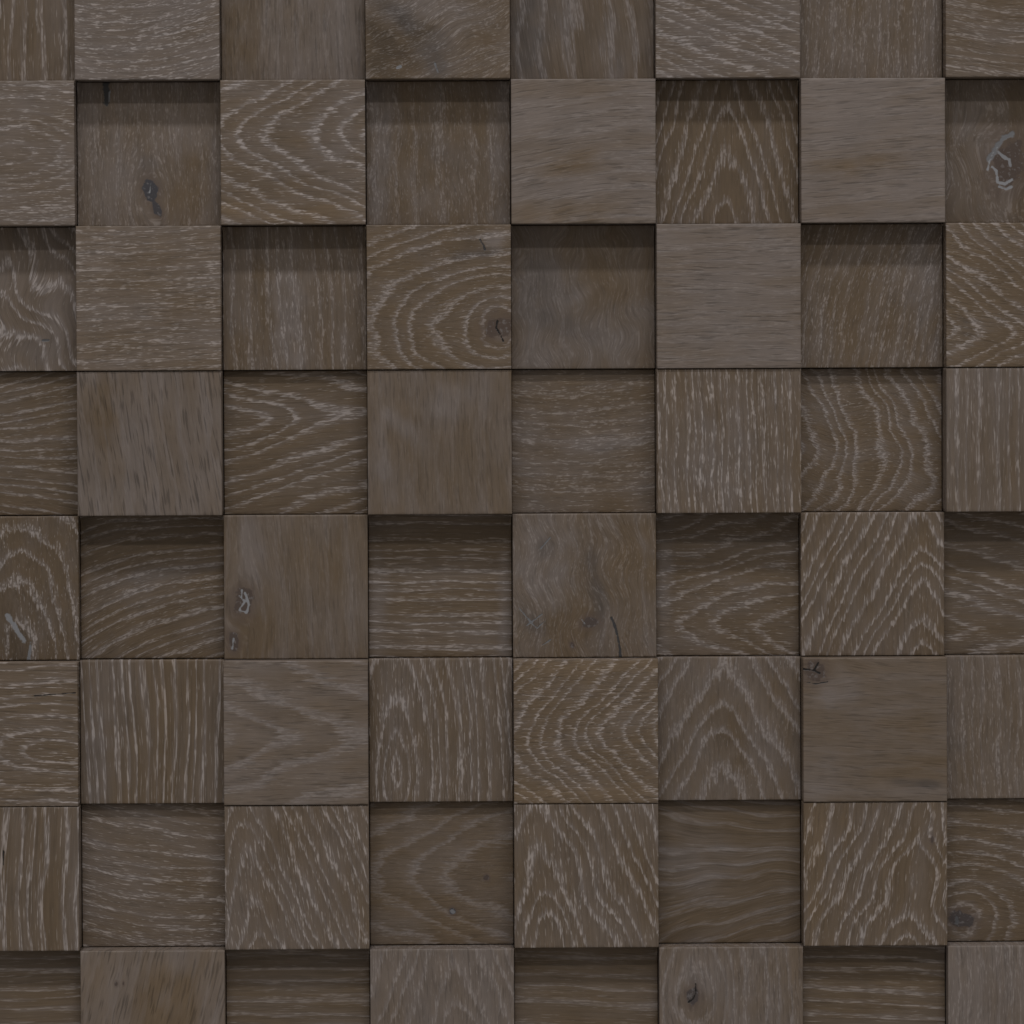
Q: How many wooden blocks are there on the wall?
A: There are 64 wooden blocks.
